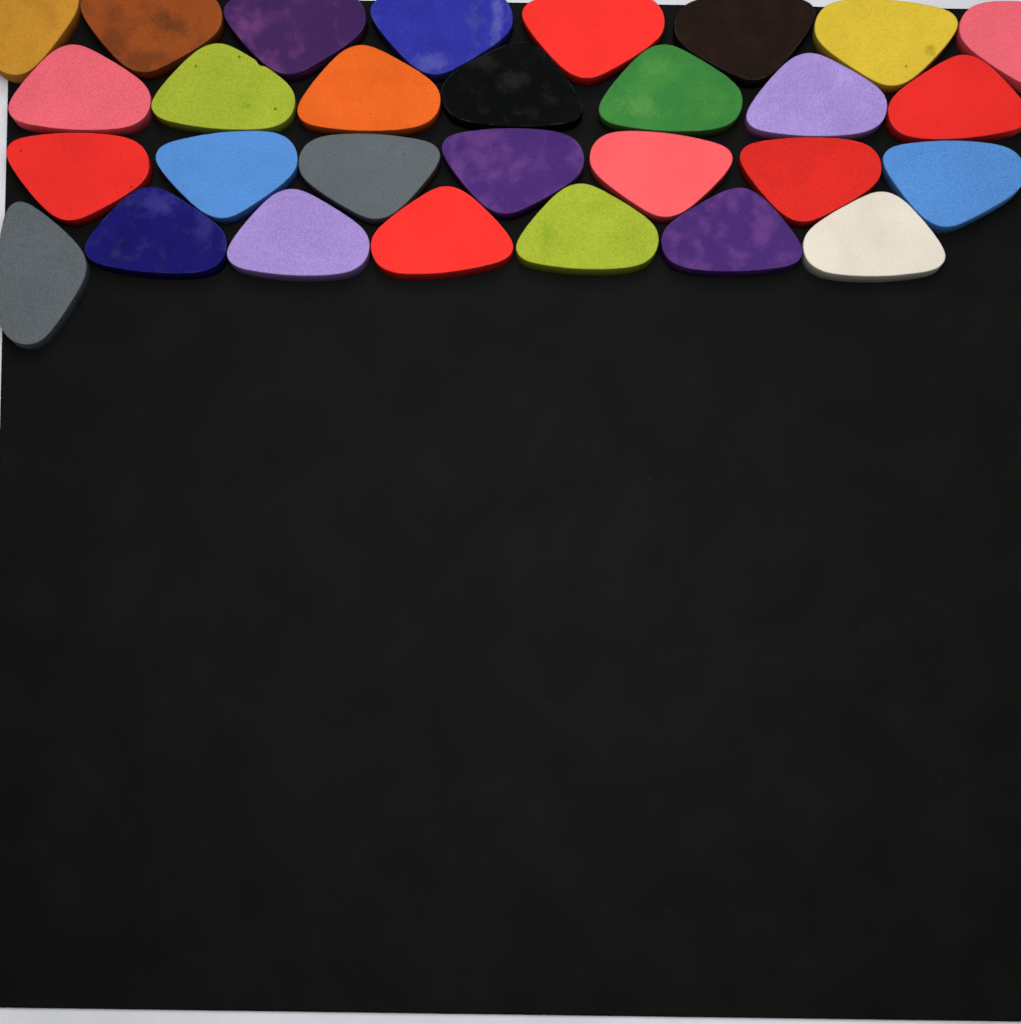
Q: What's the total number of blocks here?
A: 29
